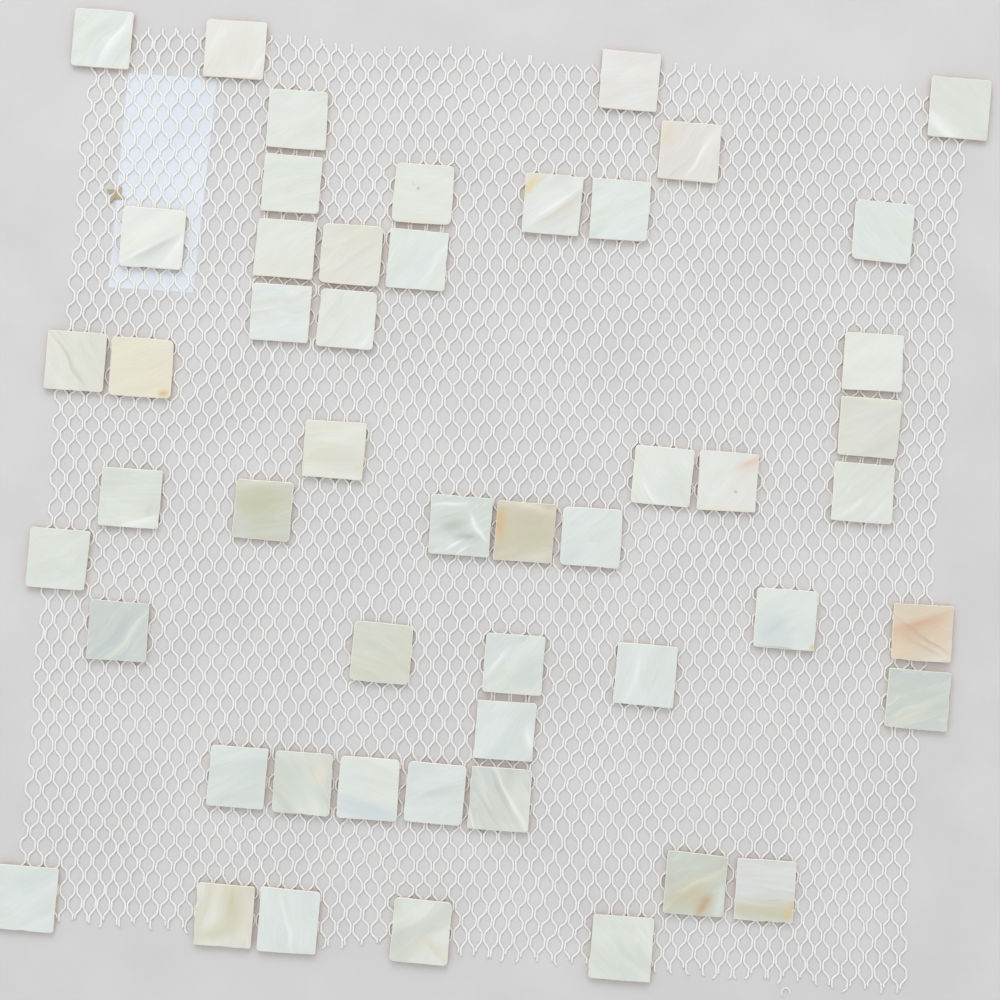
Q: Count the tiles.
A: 51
